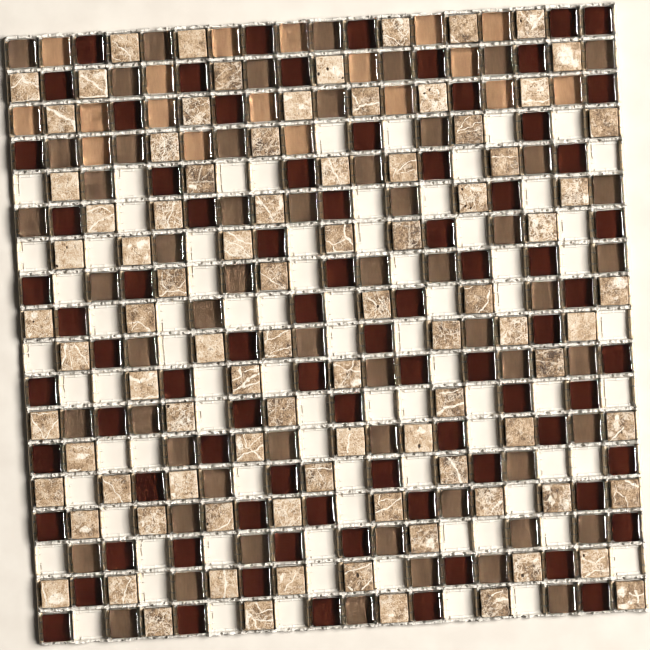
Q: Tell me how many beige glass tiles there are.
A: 18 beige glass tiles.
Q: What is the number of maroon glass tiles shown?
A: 80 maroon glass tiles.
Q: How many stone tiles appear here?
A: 89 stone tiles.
